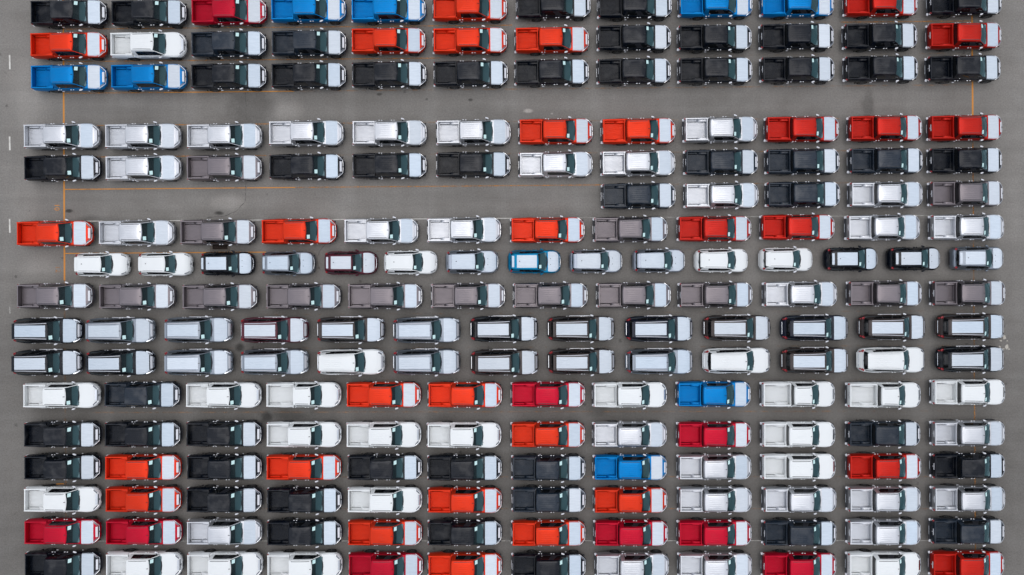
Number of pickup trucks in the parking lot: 161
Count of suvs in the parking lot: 26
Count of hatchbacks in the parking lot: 15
